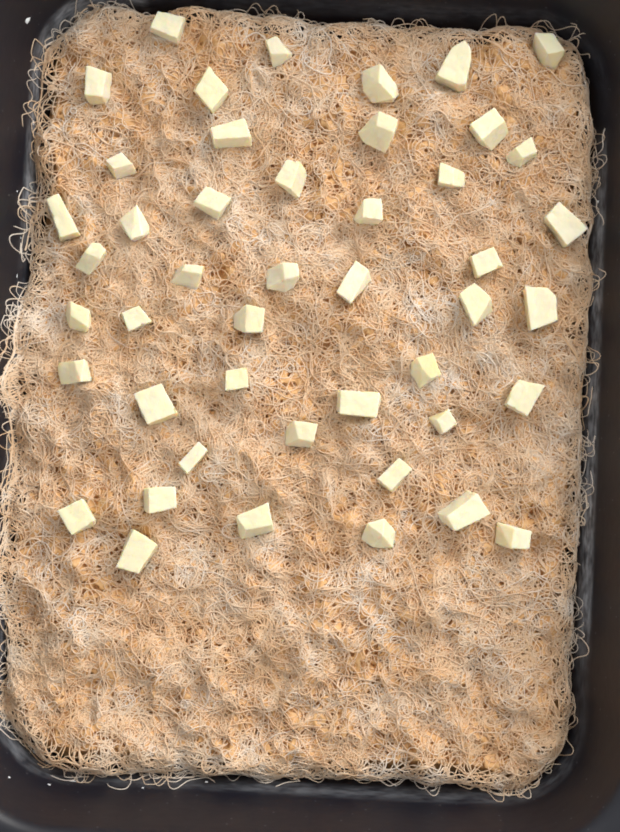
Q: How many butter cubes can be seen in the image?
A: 46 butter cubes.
